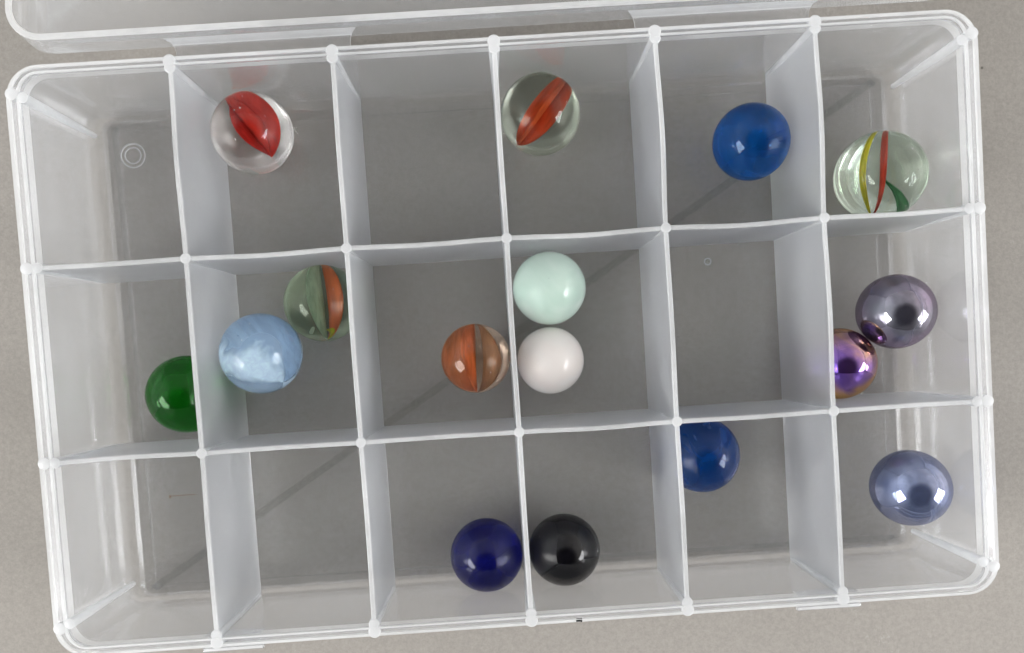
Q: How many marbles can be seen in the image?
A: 16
